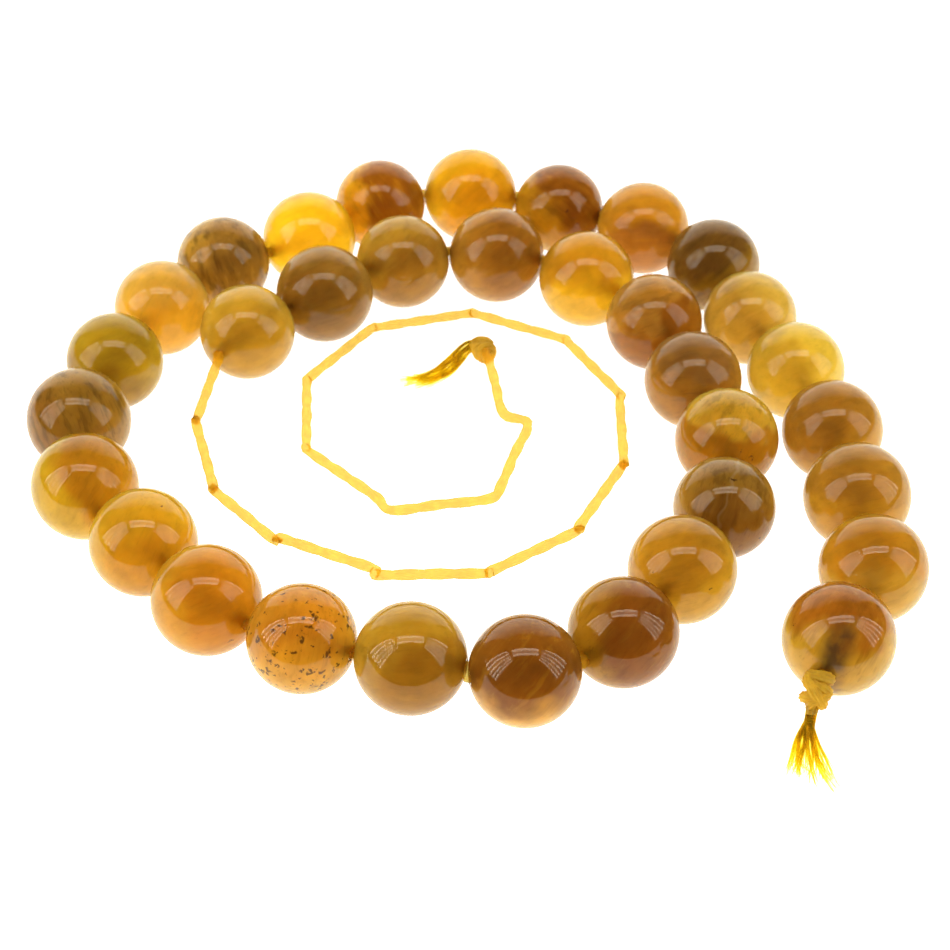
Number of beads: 33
